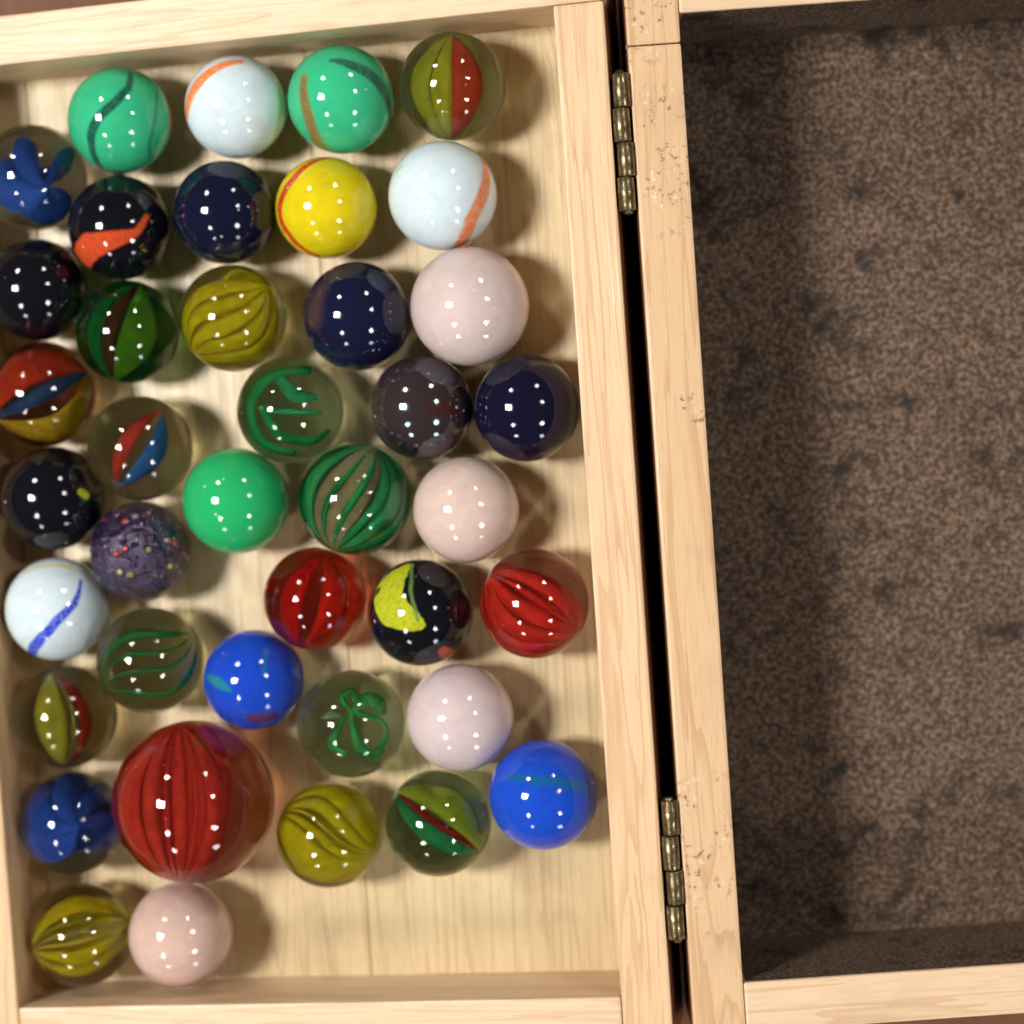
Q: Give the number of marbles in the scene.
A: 40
